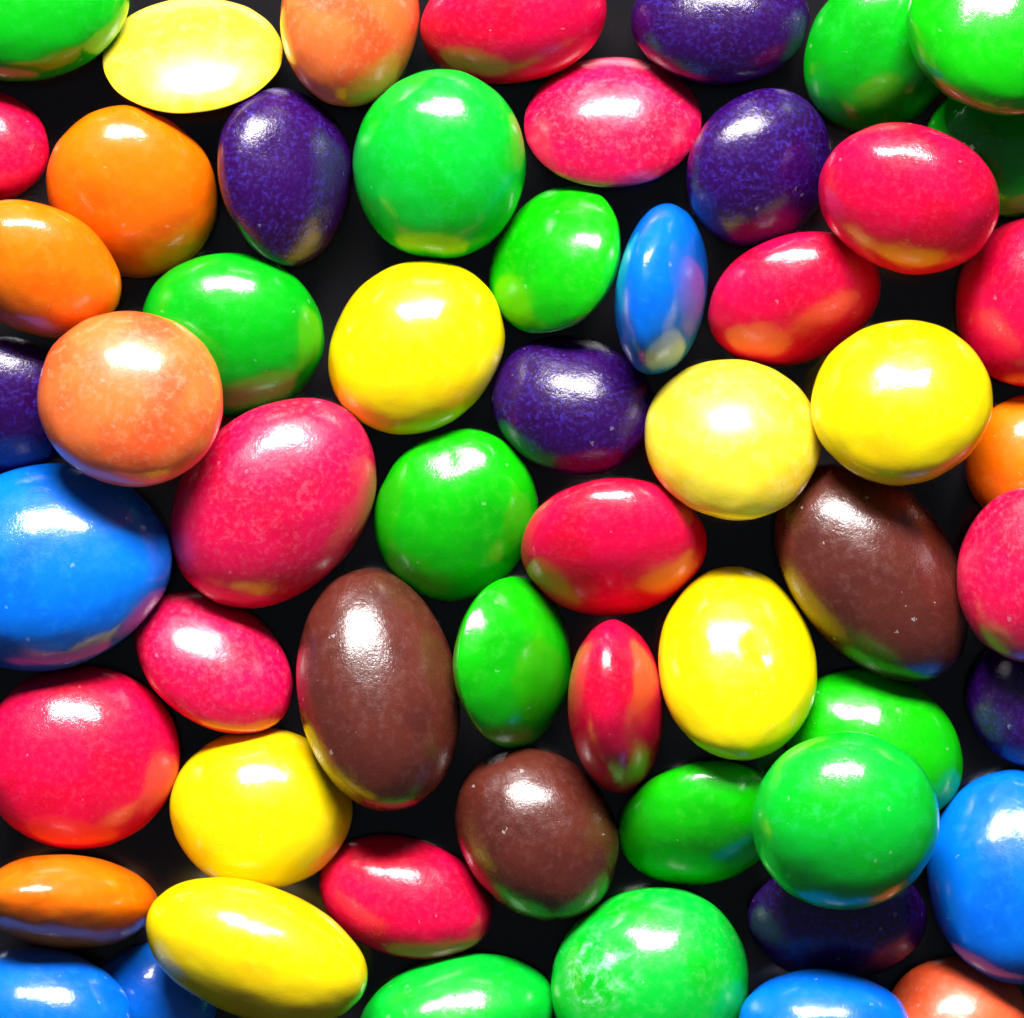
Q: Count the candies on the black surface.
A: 57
